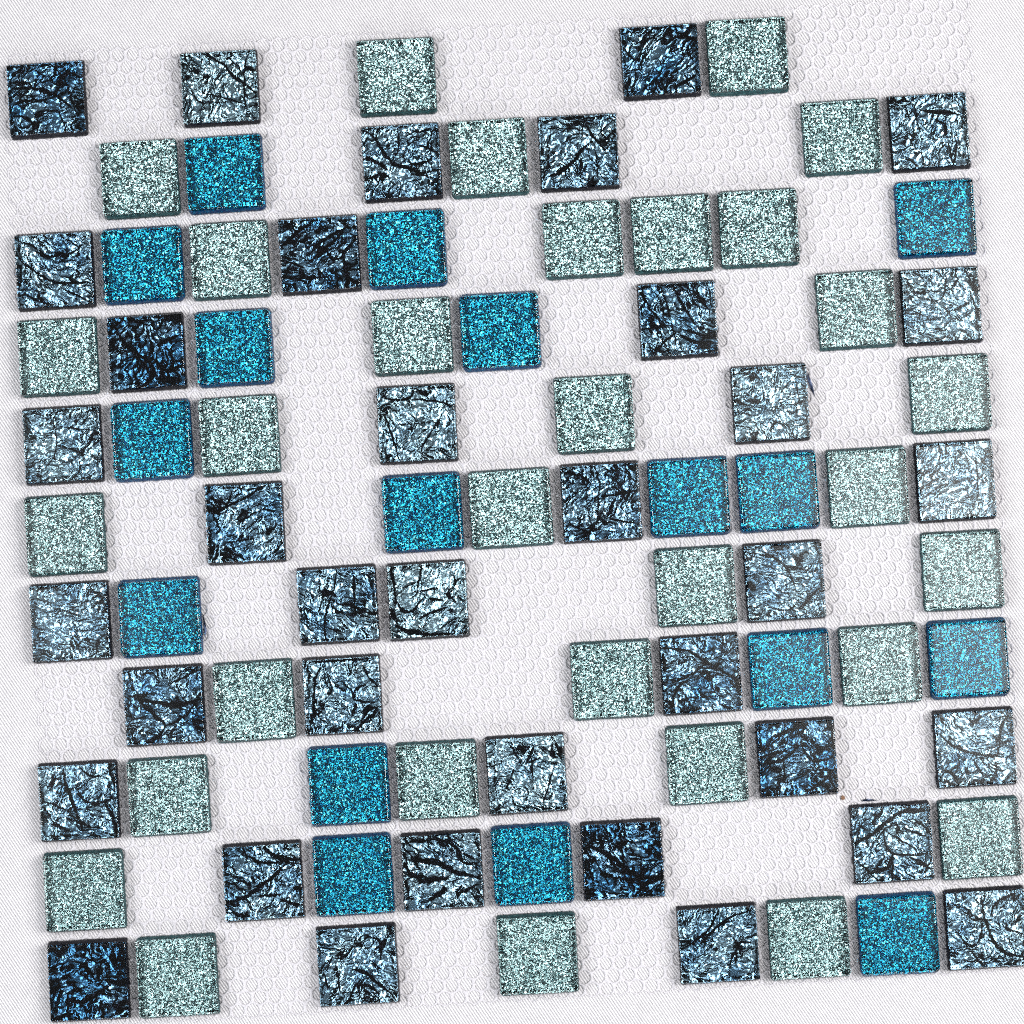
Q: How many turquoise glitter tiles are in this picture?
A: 17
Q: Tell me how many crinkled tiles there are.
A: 36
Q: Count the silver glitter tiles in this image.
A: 31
